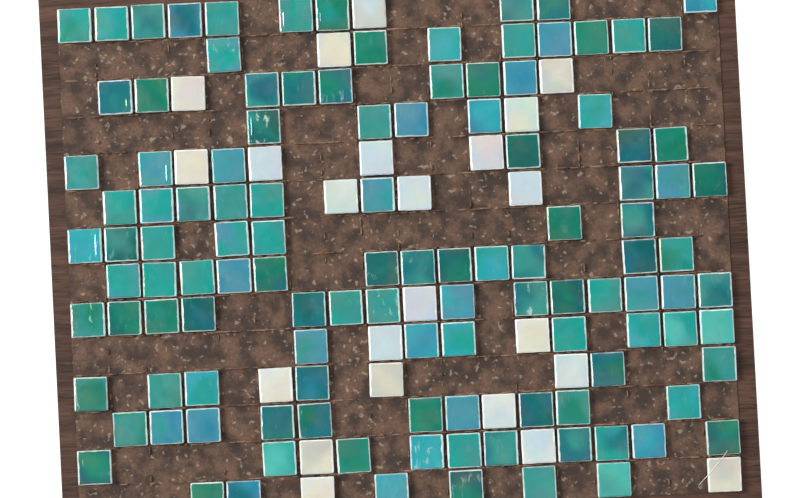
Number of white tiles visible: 23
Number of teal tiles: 118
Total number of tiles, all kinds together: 141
